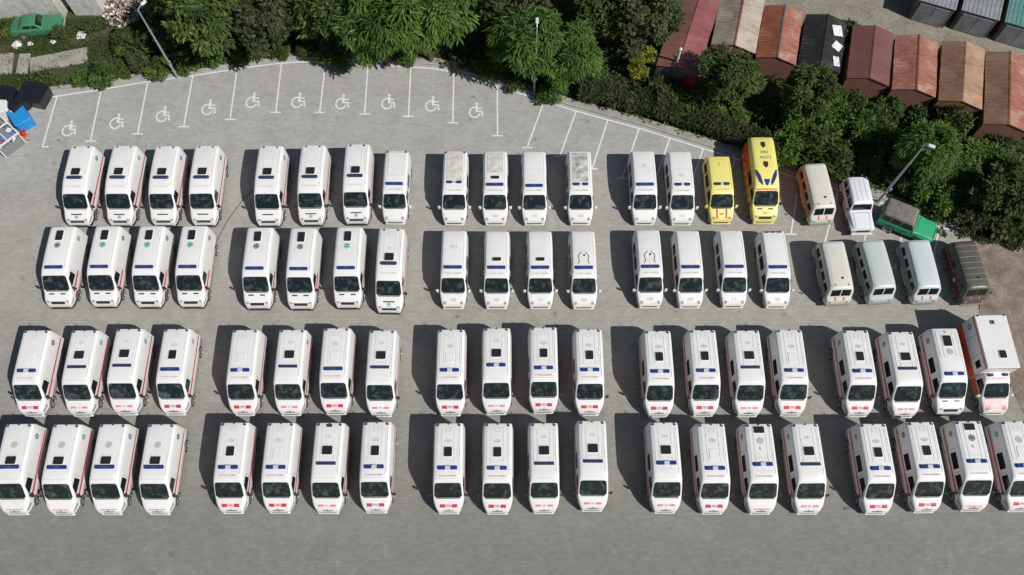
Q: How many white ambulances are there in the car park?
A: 70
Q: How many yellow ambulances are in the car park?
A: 2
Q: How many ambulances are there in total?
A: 72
